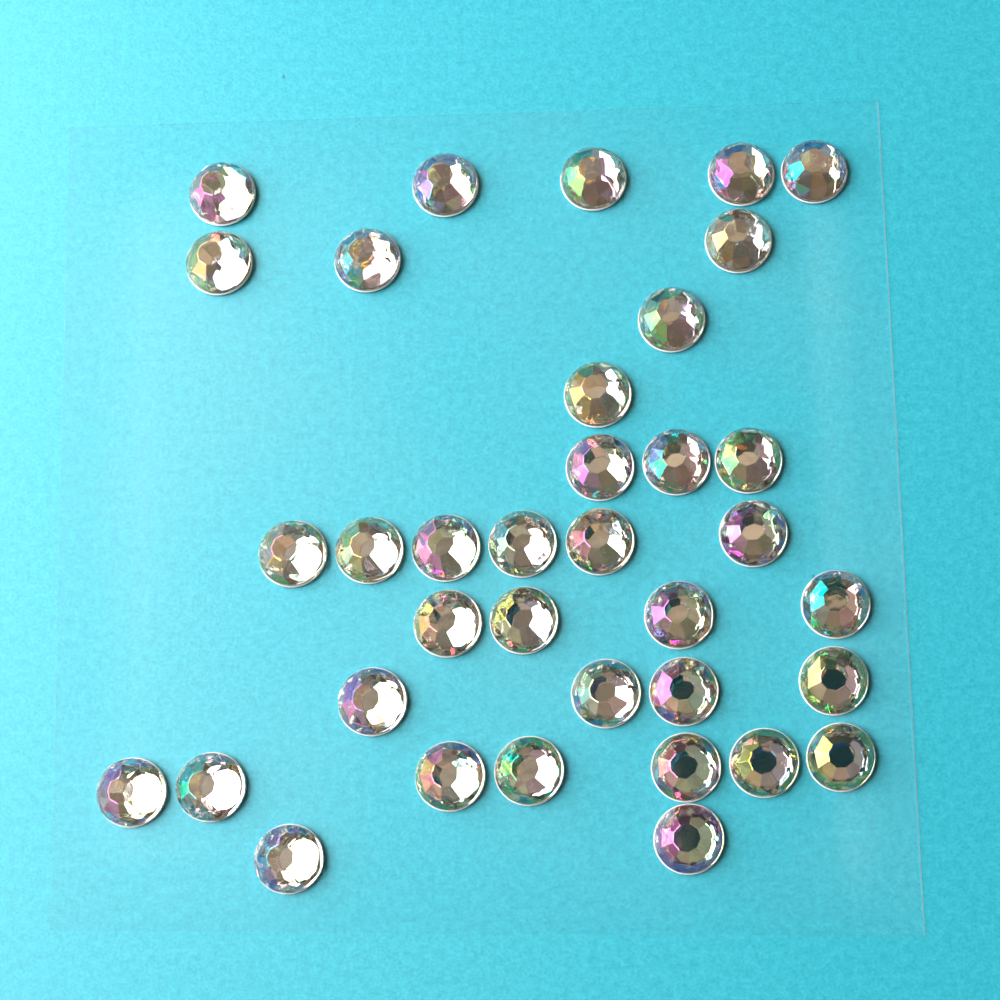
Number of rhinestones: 36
